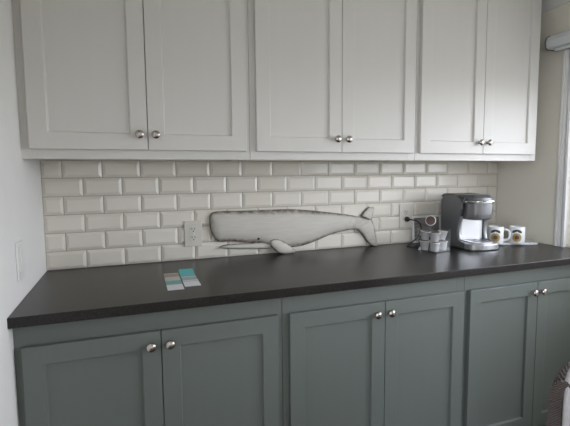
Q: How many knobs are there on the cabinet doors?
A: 12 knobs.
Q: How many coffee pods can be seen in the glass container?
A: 7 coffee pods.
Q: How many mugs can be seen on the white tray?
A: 2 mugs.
